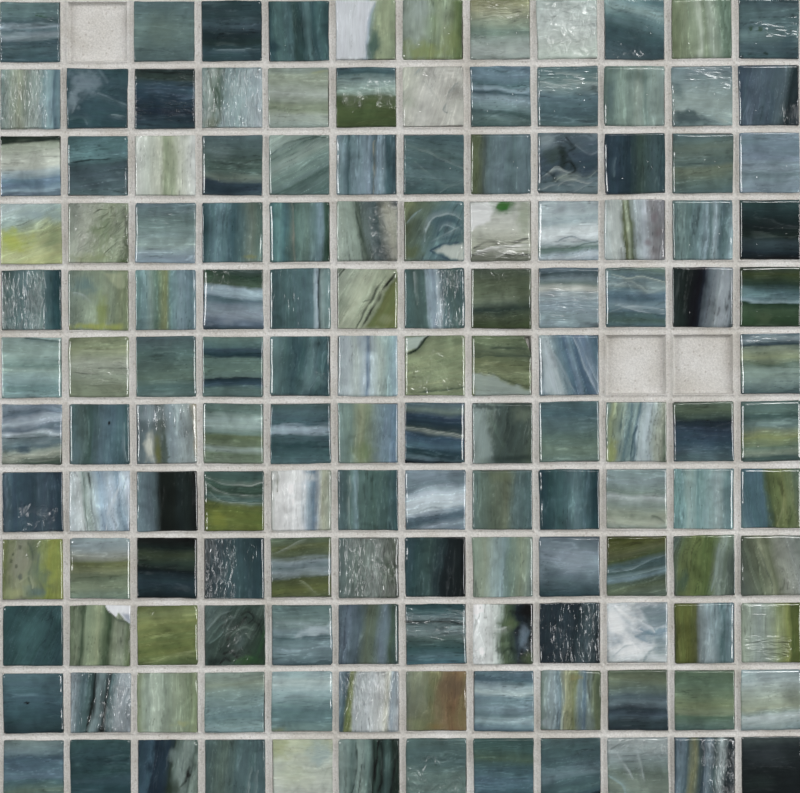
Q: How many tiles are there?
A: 141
